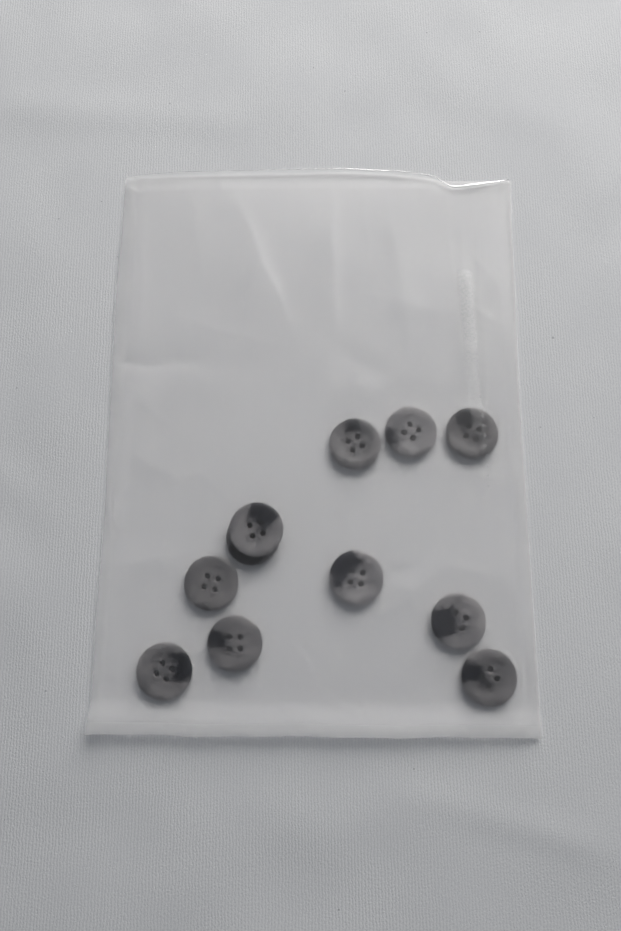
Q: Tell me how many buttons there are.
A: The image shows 11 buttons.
